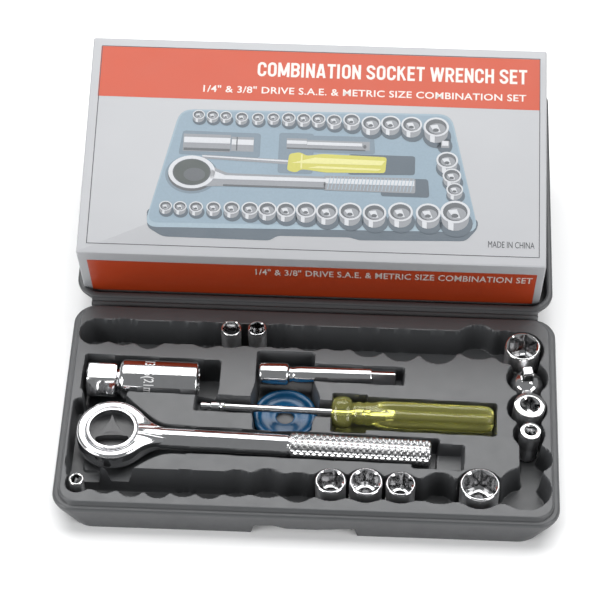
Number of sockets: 10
